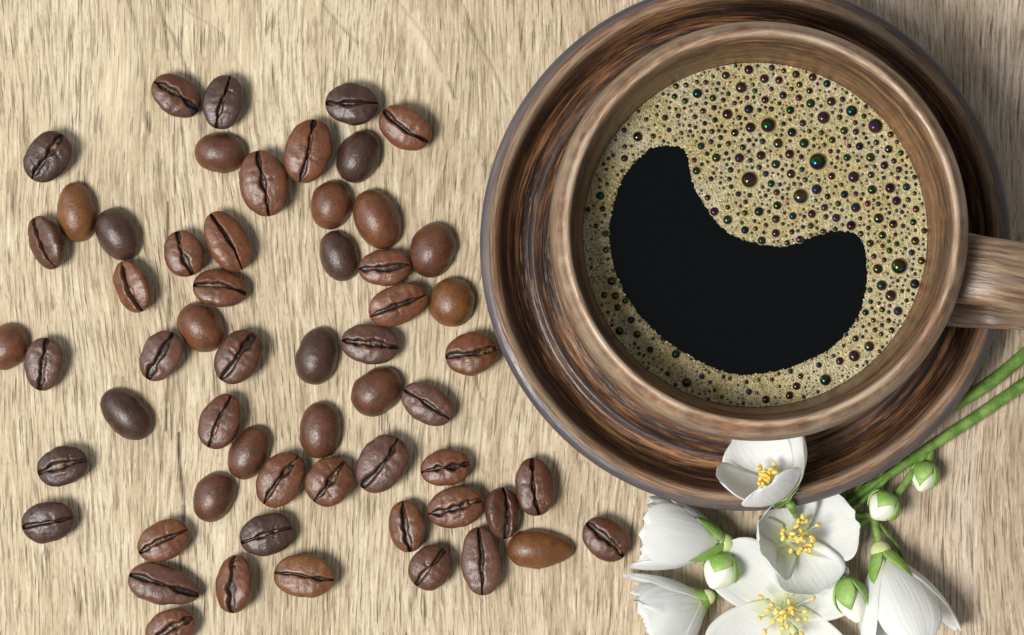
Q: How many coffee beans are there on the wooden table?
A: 58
